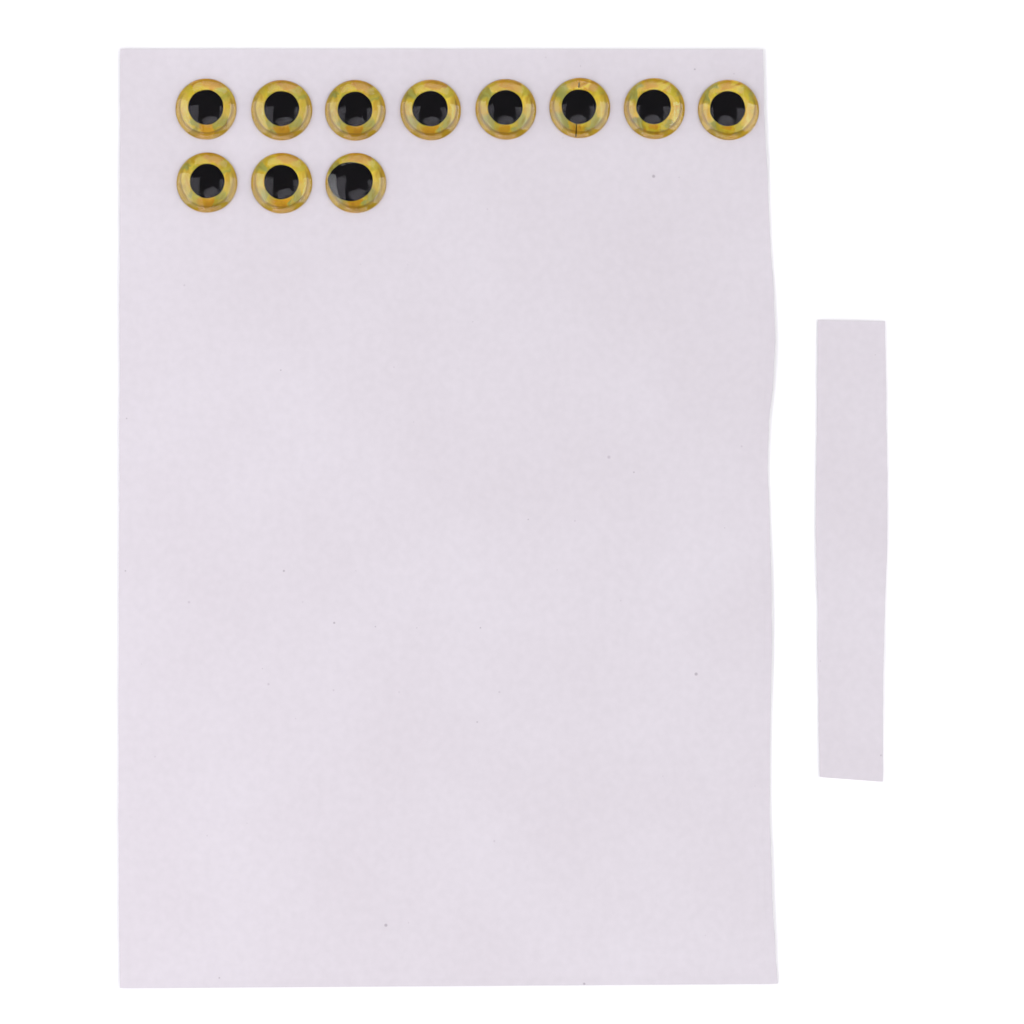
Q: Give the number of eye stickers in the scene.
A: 11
